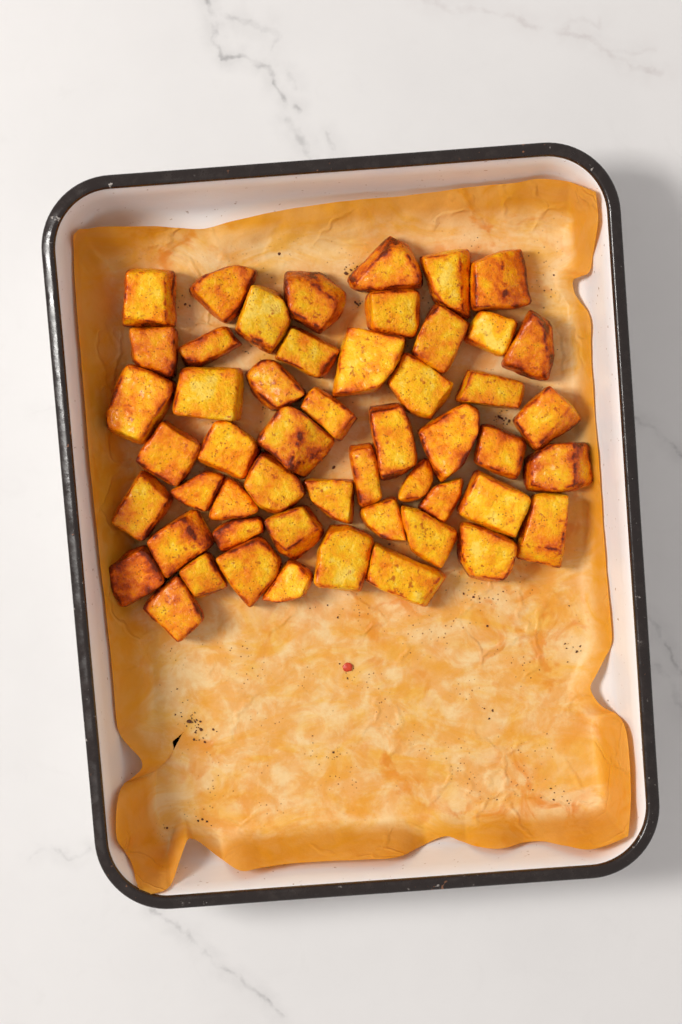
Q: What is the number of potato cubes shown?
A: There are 52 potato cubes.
